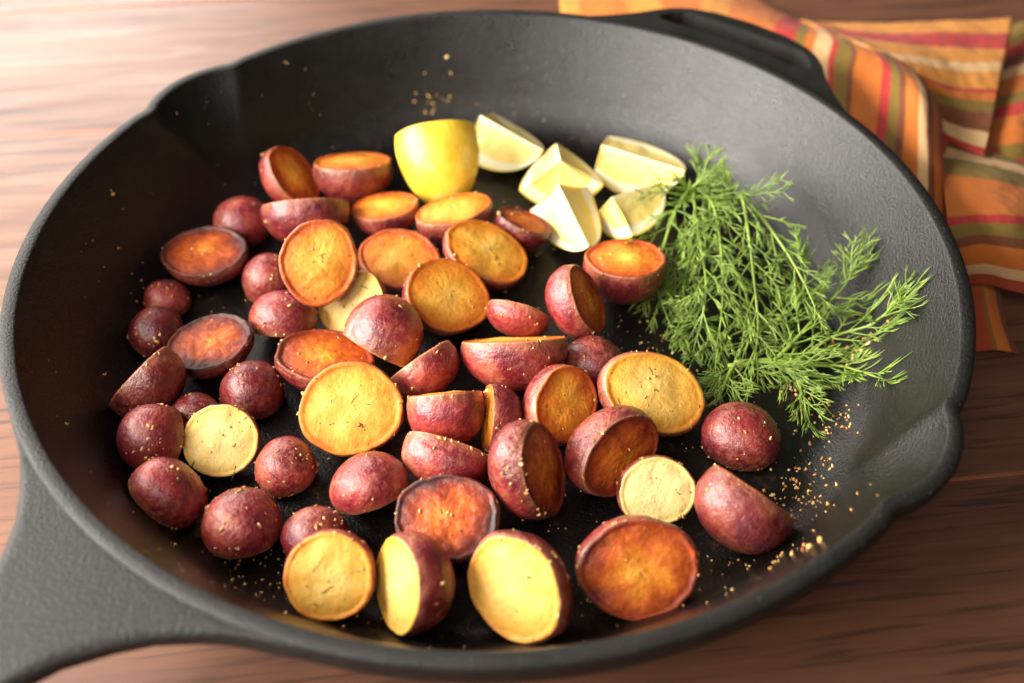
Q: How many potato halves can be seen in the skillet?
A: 52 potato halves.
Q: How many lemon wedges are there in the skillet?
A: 6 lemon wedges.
